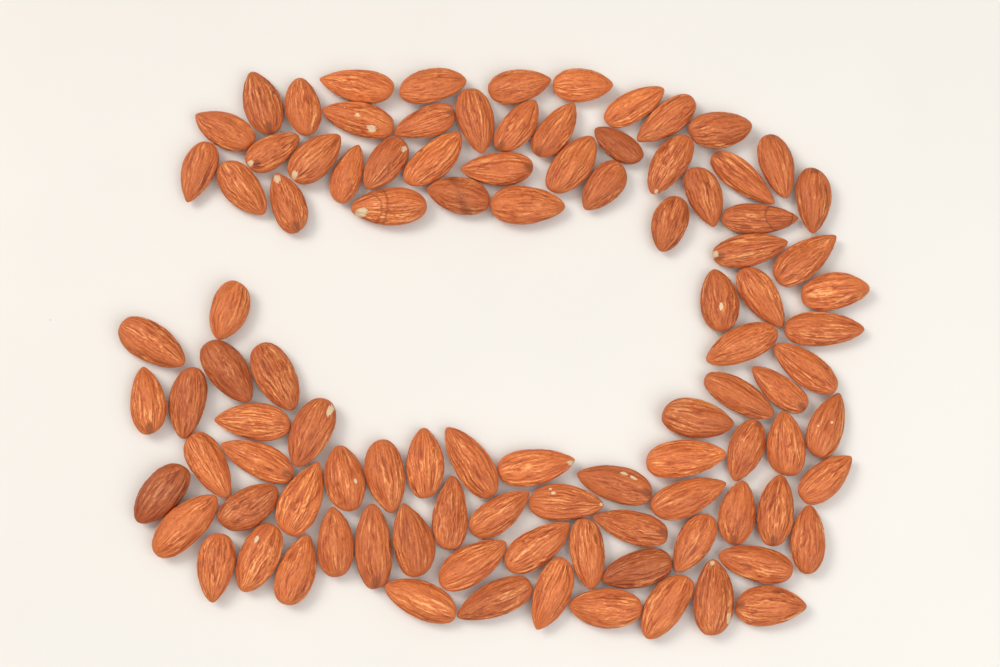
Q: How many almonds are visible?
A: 100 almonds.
